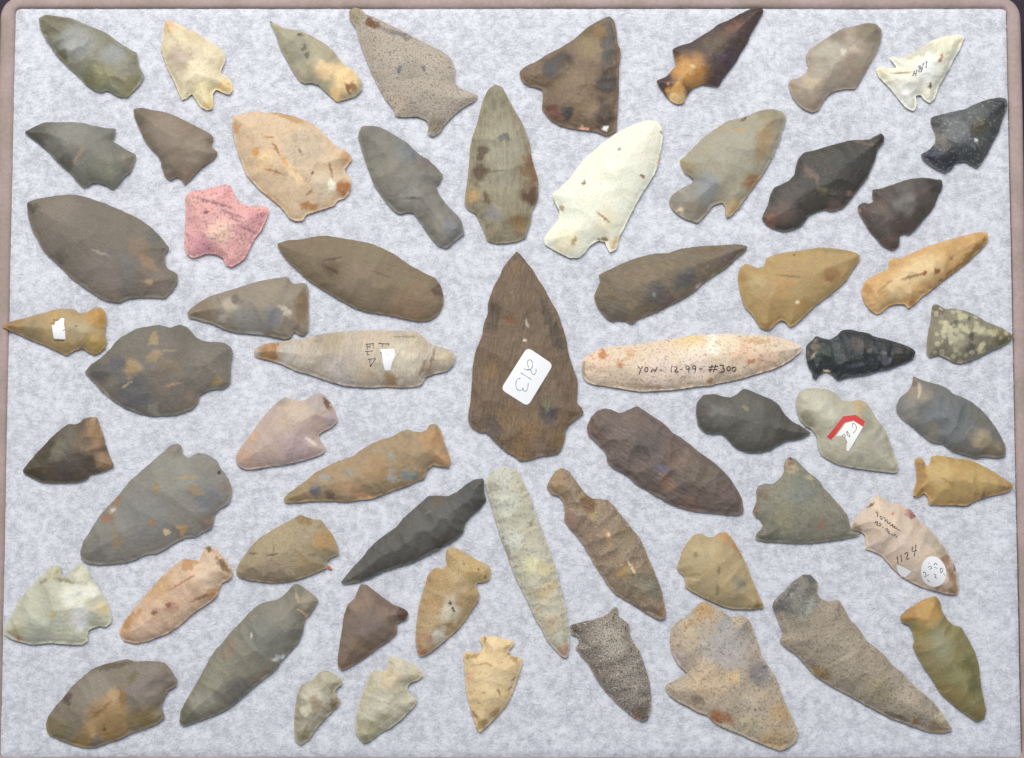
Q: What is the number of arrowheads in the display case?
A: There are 61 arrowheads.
